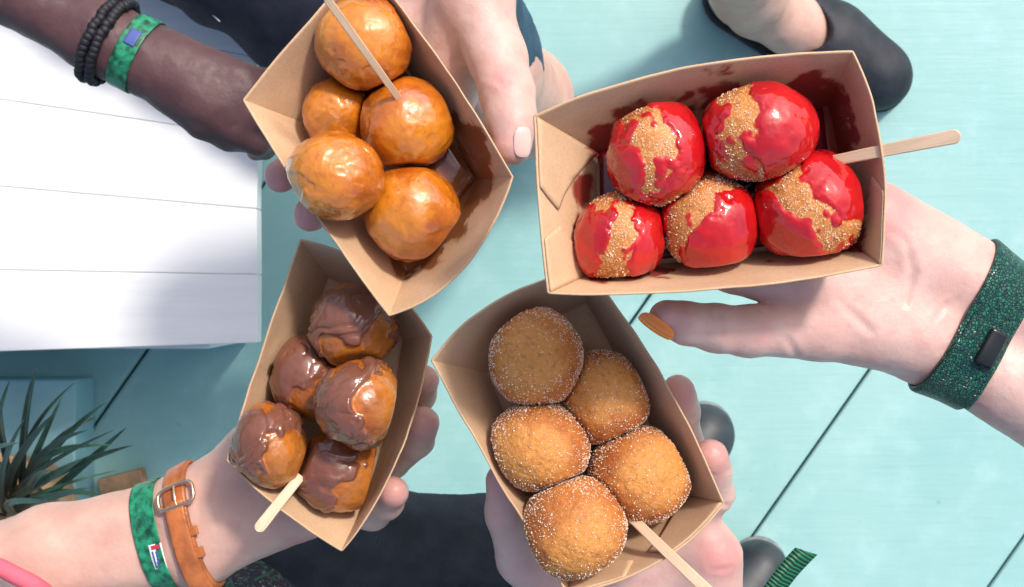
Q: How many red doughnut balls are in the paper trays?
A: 5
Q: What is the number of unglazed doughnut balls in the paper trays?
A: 5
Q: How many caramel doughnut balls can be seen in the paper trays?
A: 5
